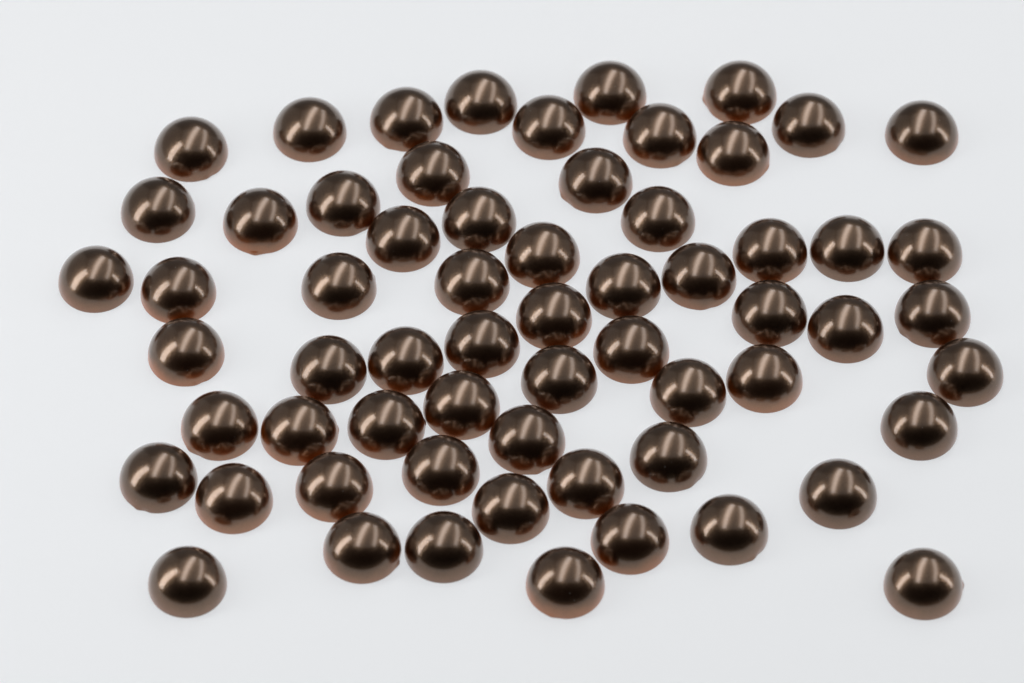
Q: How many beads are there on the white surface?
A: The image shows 63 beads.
